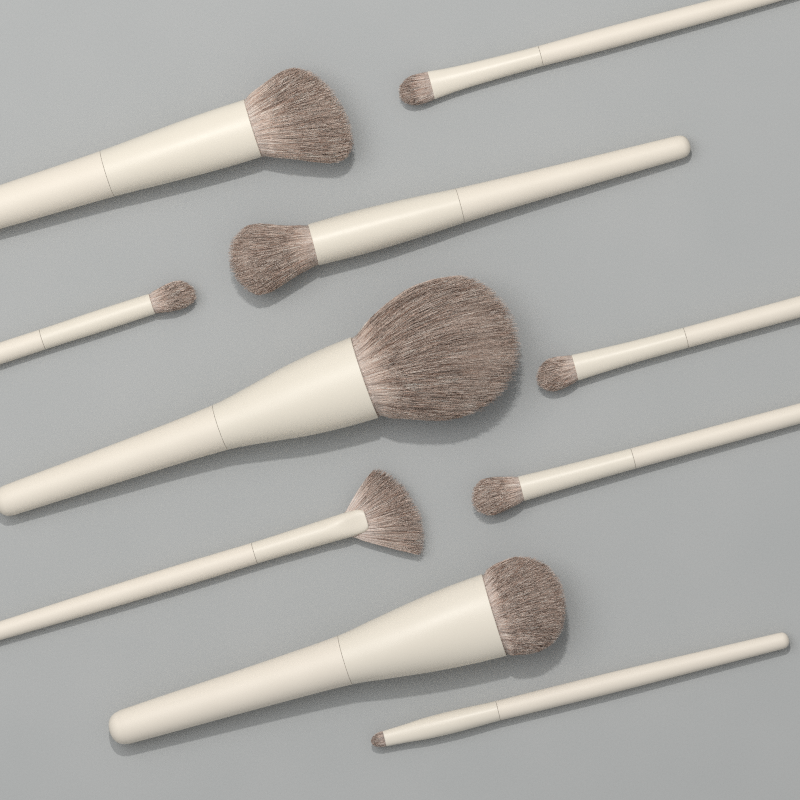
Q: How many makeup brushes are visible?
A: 10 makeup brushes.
